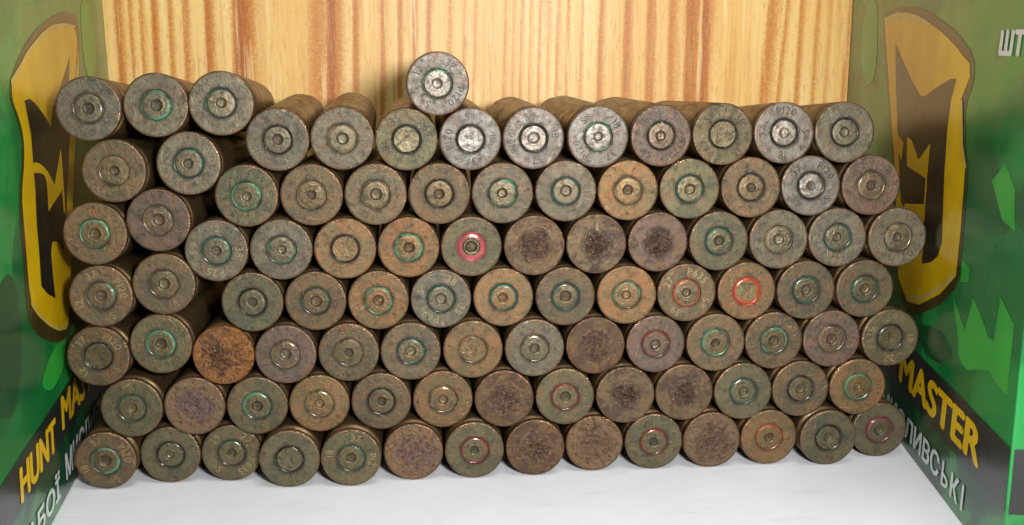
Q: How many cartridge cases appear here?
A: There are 95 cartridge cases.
